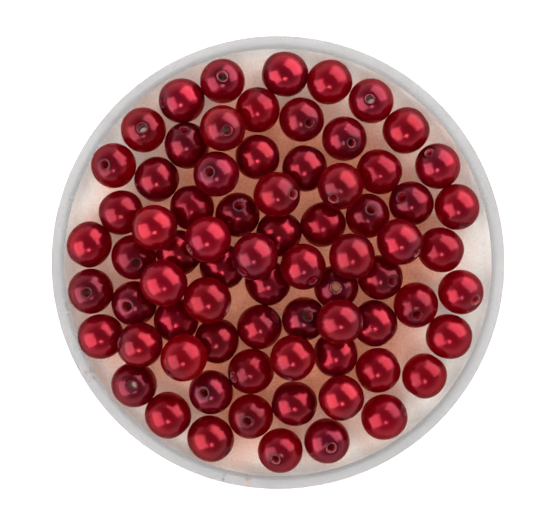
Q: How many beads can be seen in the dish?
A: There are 74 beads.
